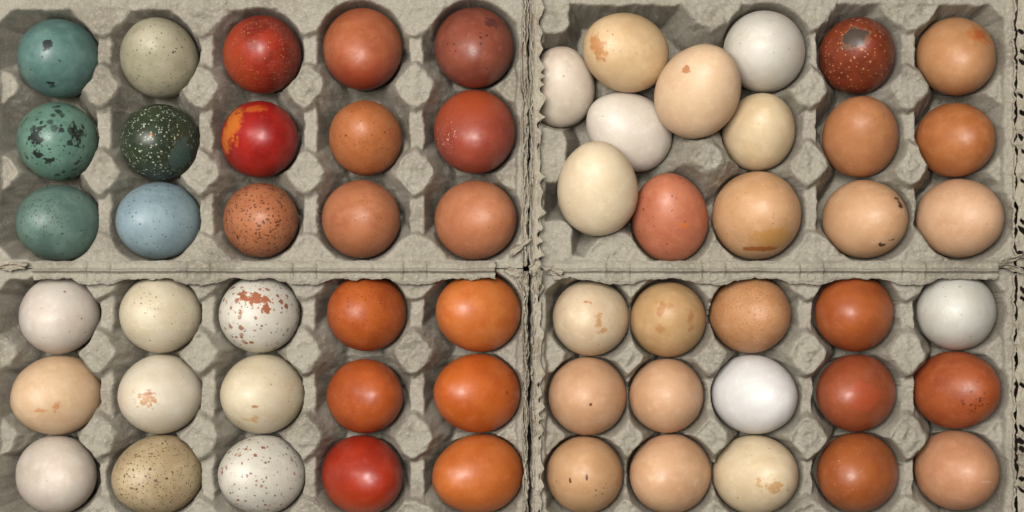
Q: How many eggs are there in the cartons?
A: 60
